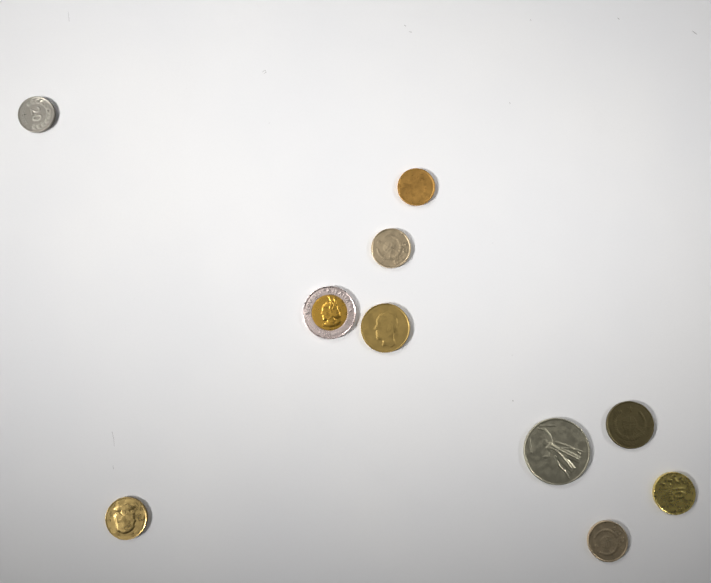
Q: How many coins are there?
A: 10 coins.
